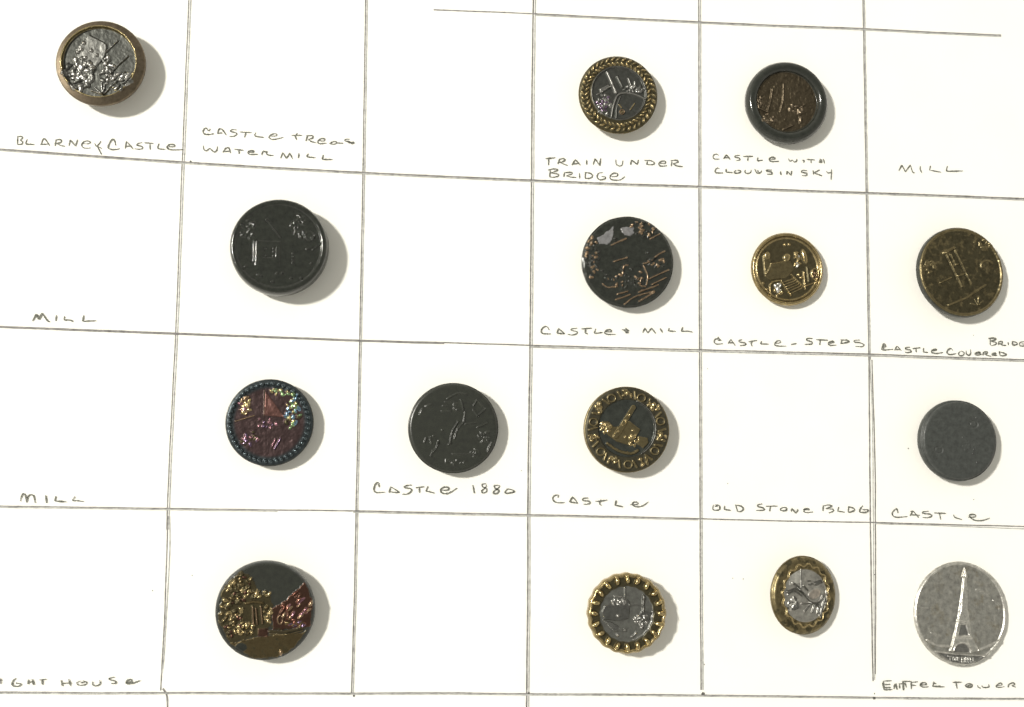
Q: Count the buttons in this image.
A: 15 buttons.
